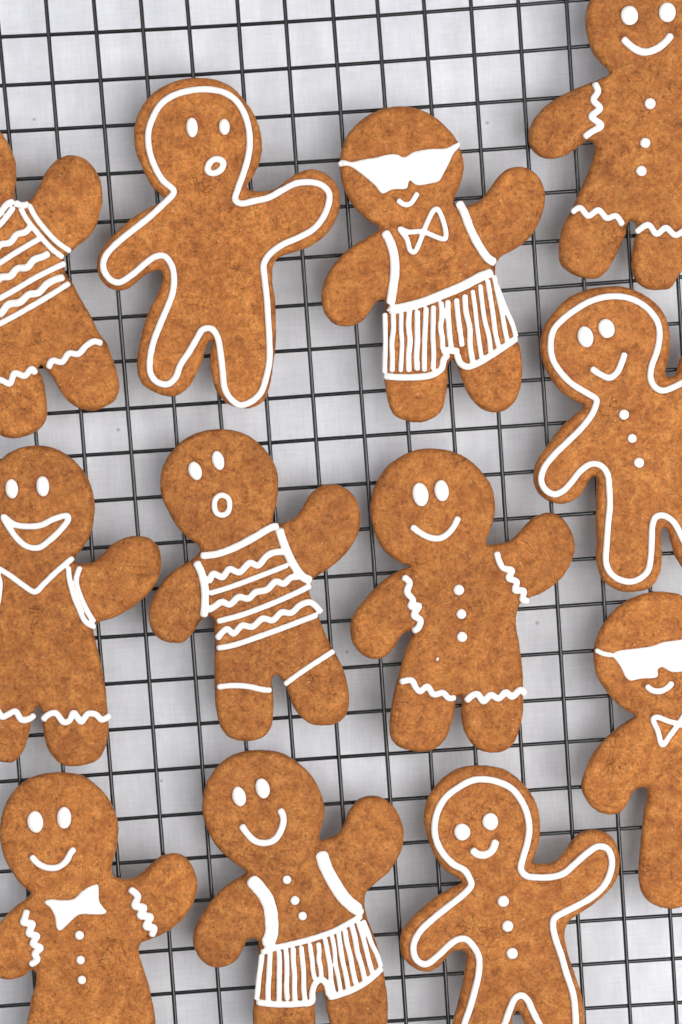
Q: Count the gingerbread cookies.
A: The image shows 12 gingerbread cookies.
